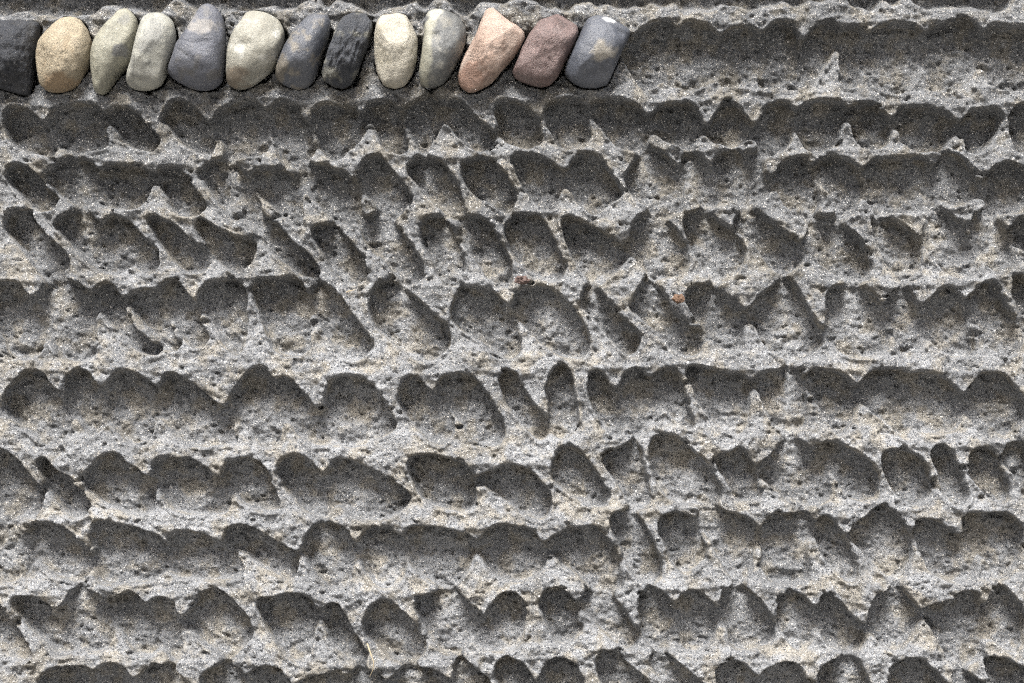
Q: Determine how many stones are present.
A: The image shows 13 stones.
